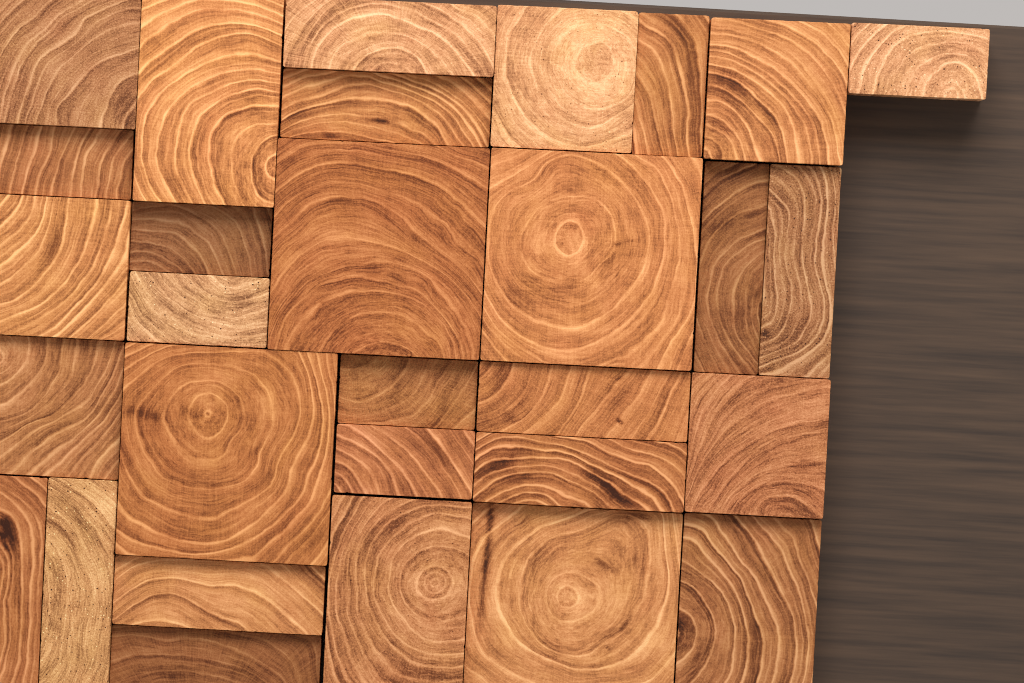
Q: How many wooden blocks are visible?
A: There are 30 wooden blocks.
